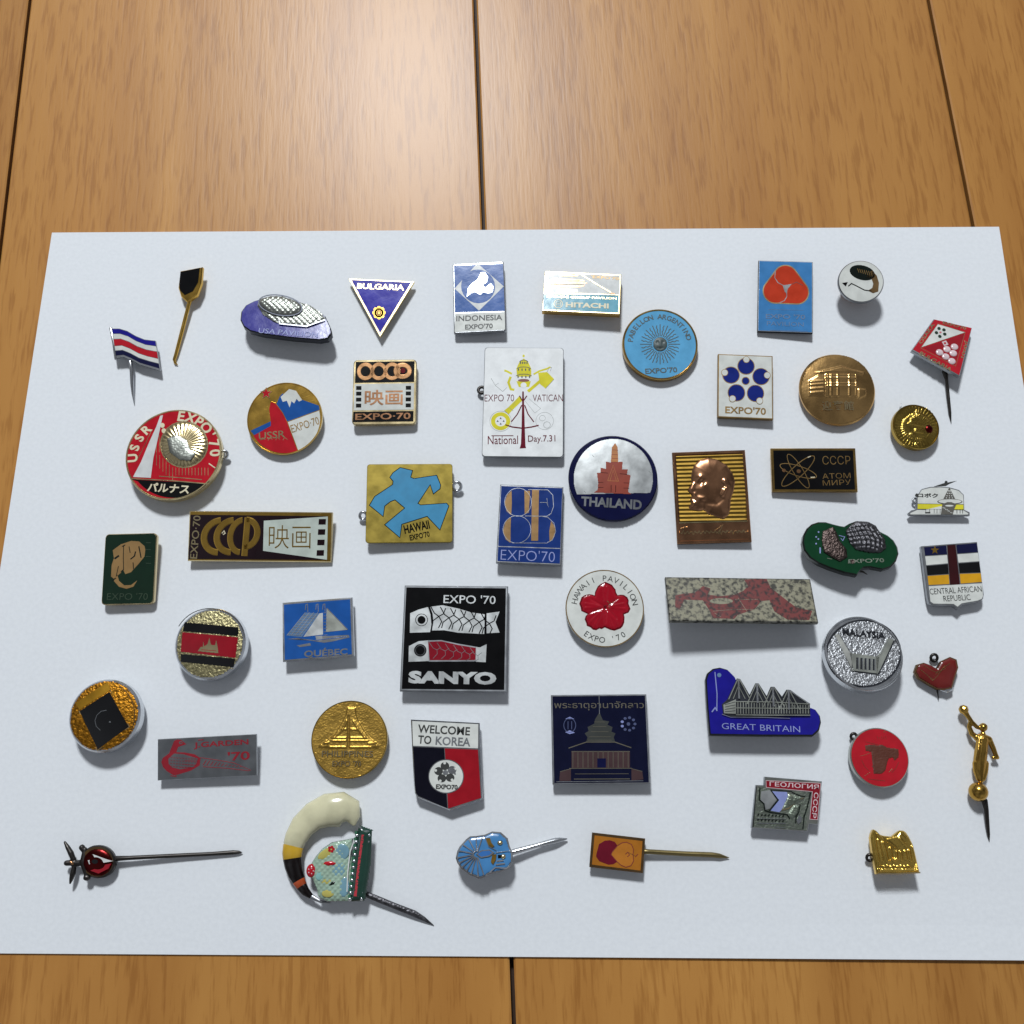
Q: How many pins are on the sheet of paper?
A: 48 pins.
